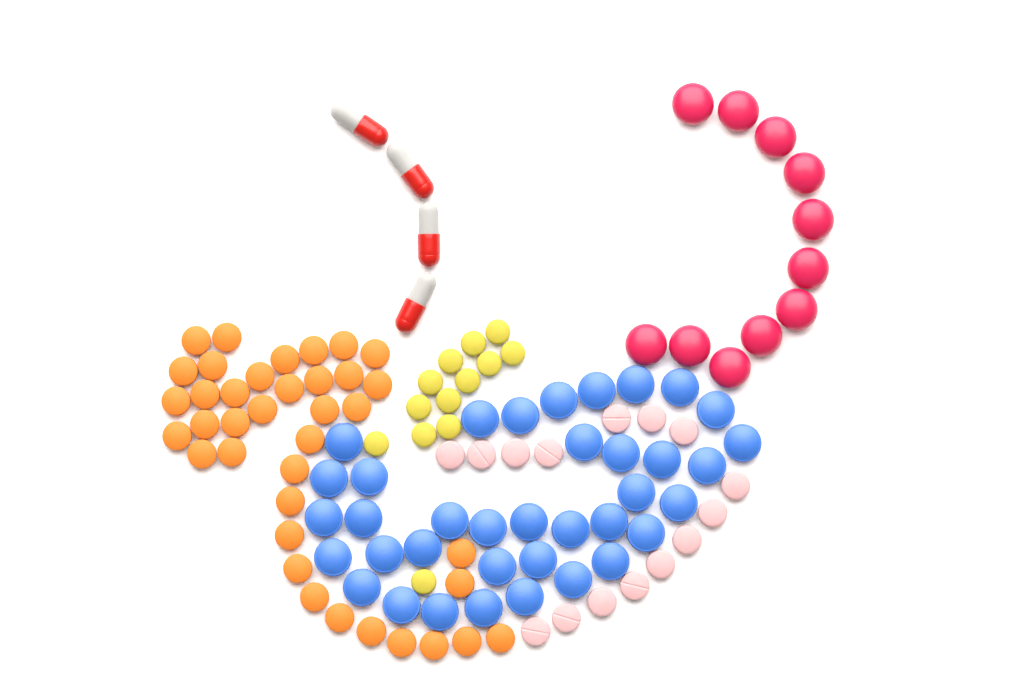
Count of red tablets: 11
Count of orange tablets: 38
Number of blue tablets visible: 37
